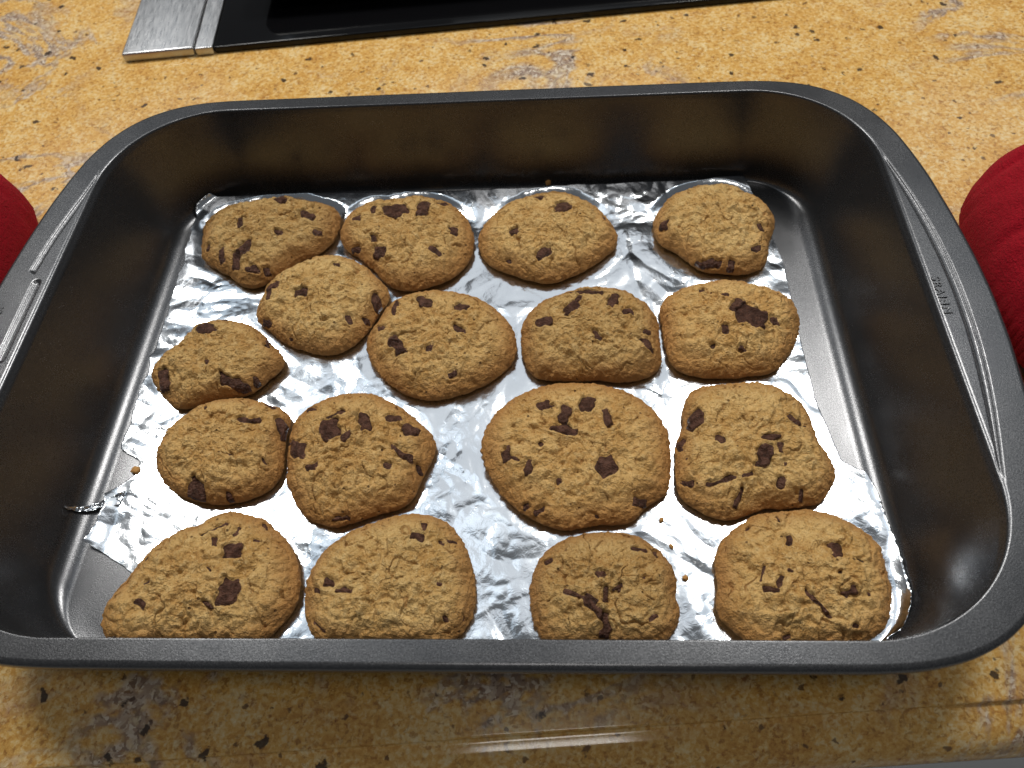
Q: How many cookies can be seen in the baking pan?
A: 17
